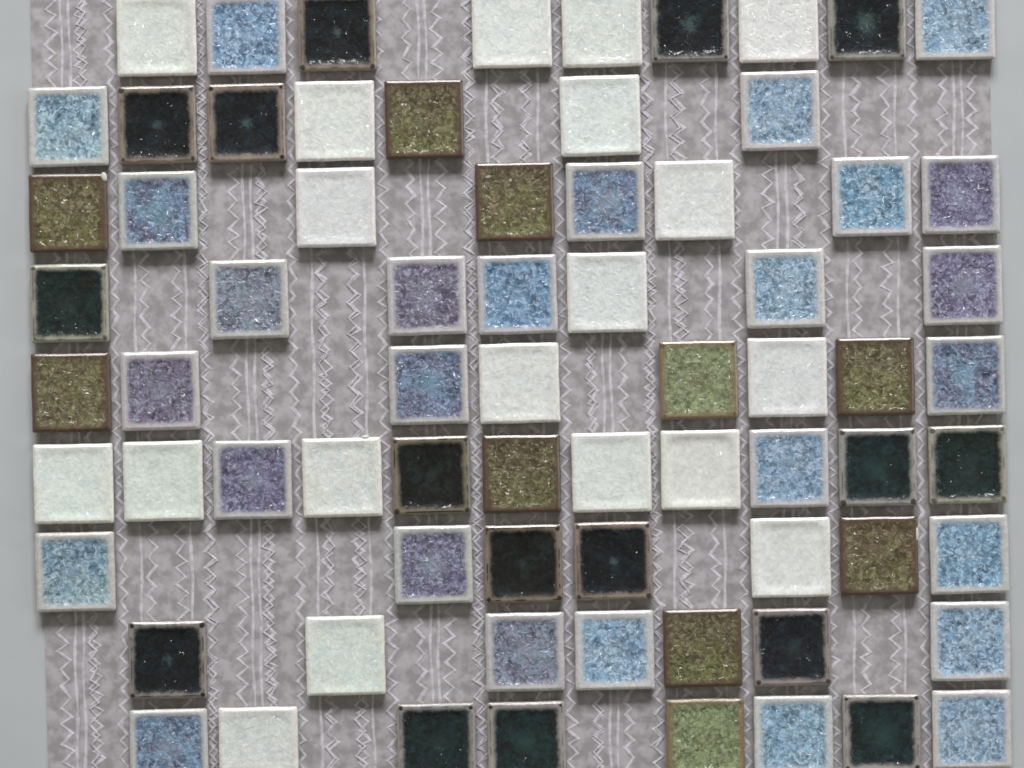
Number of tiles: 72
